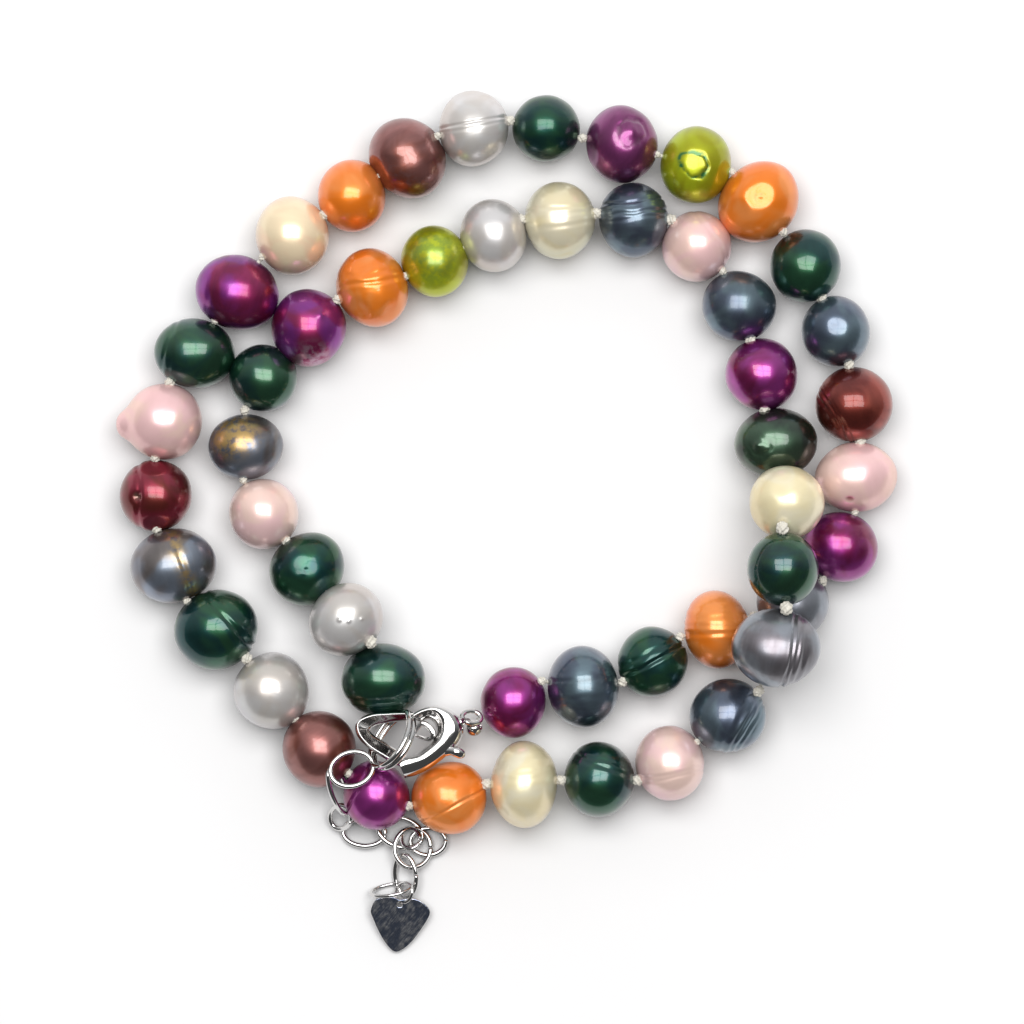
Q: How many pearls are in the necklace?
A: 51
